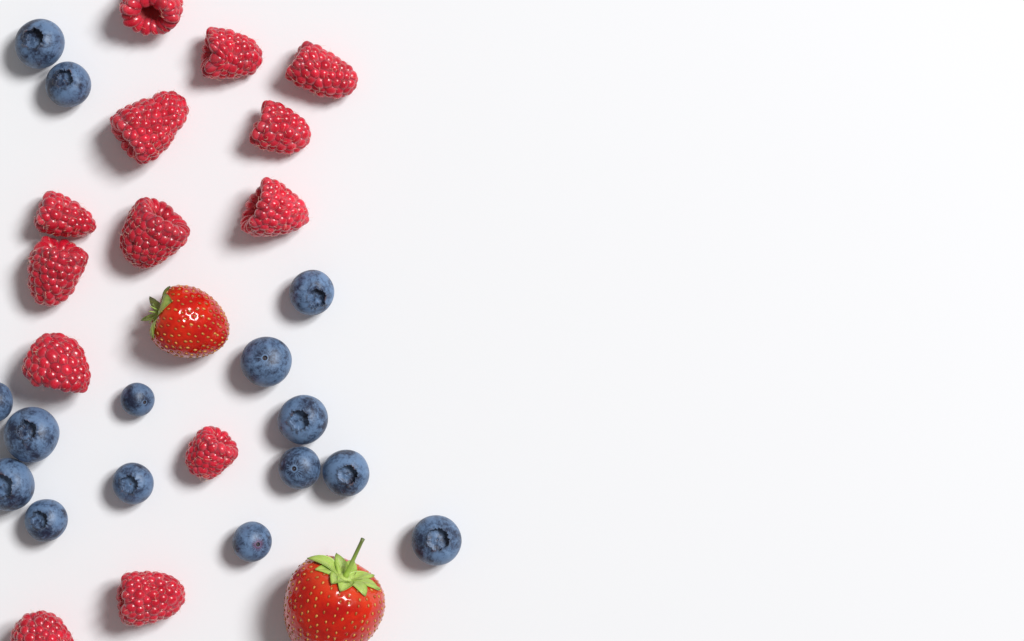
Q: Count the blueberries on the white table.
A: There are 15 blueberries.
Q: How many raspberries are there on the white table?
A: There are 13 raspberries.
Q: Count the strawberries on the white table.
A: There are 2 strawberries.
